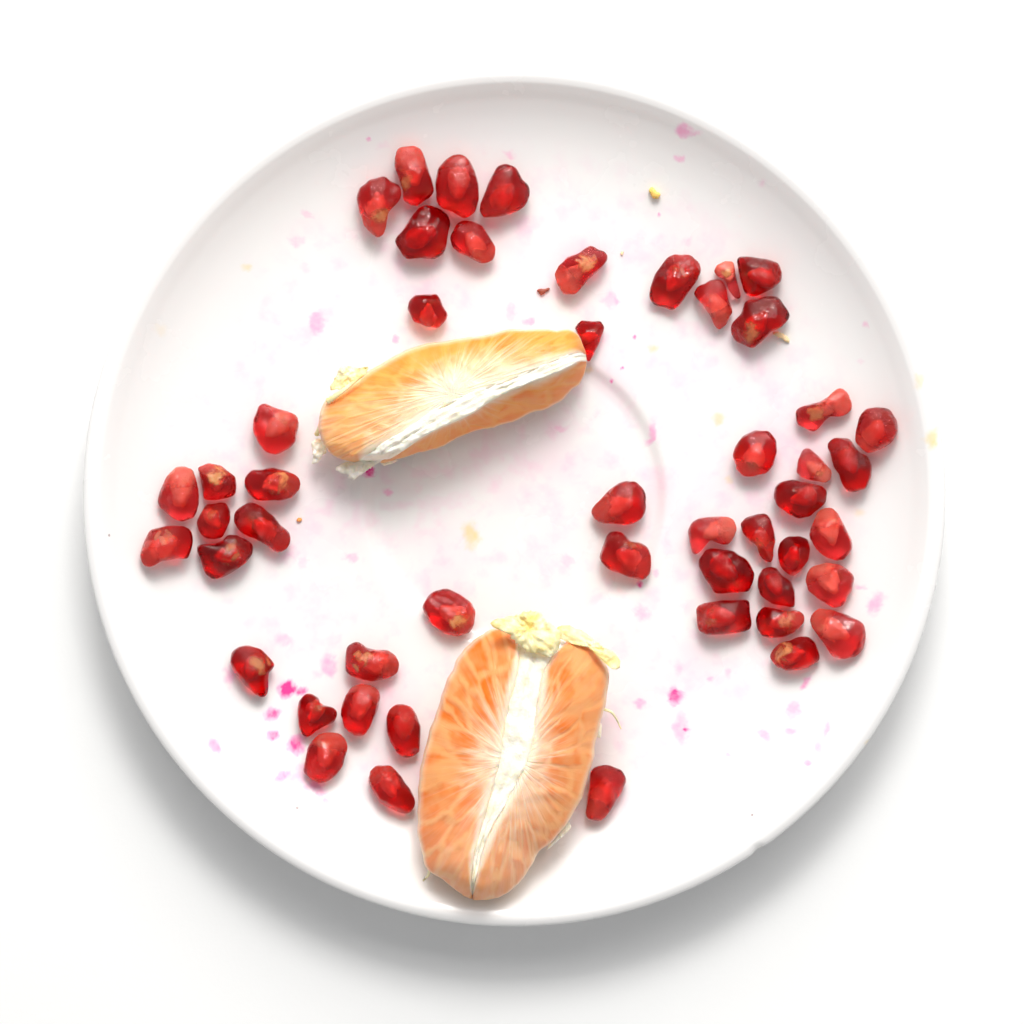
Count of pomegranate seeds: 50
